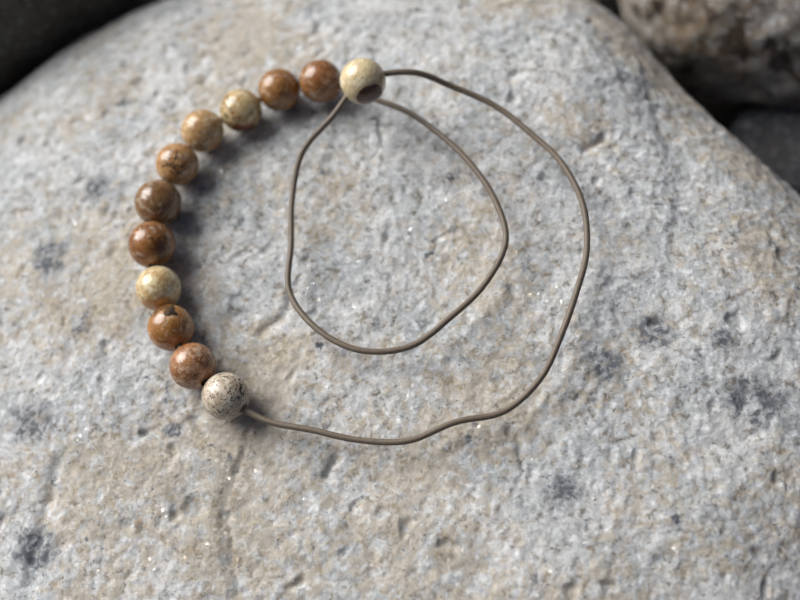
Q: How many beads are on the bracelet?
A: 12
